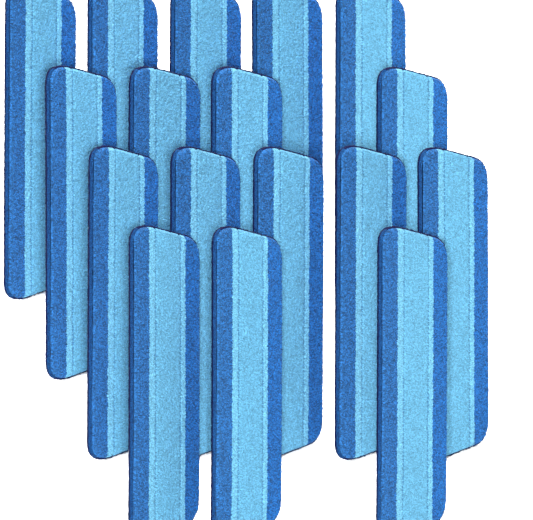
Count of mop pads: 17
